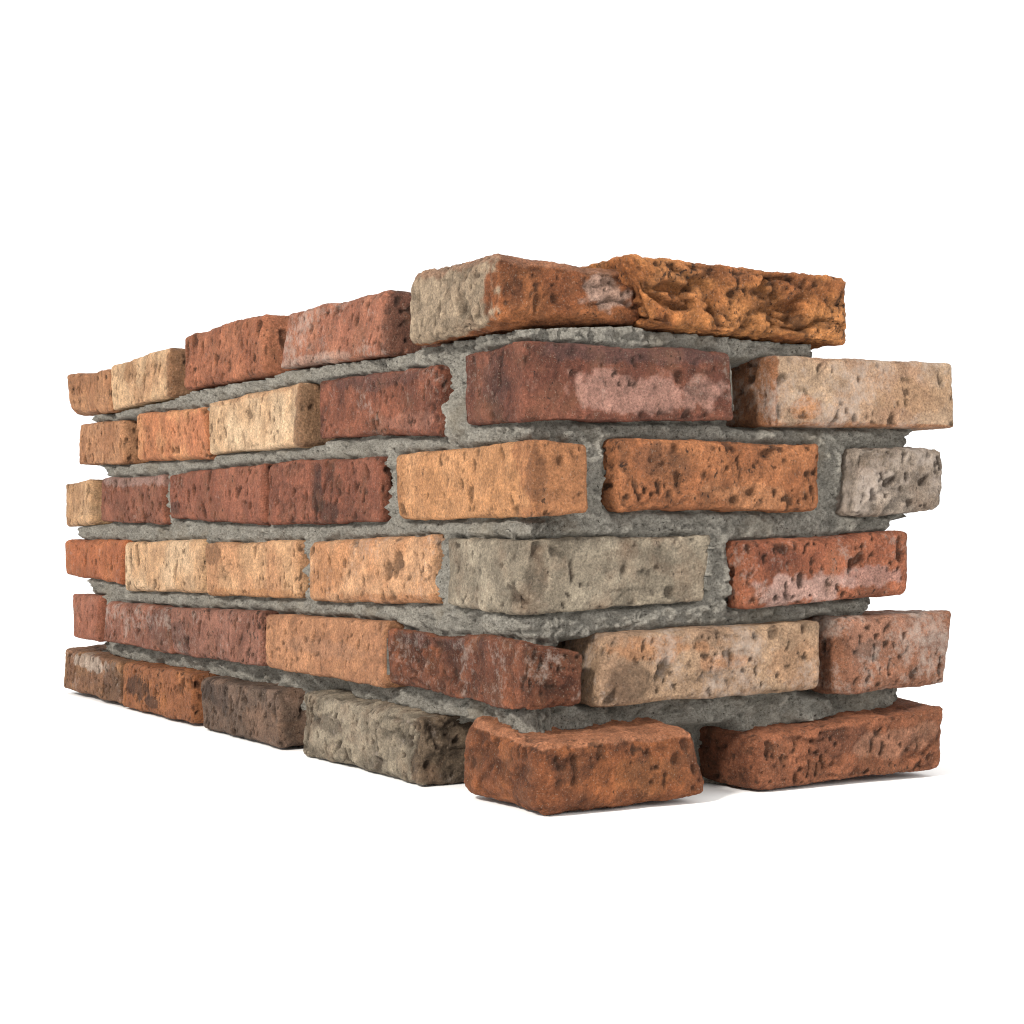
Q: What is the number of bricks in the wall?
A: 38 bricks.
